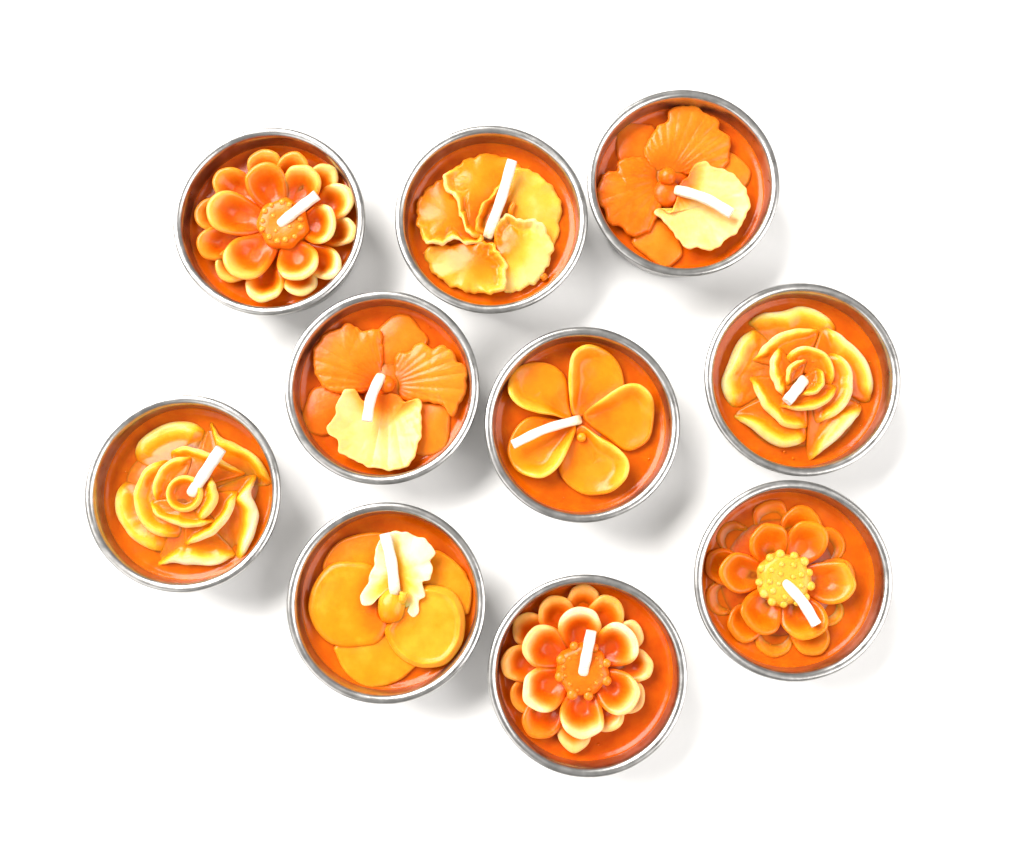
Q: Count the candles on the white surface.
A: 10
